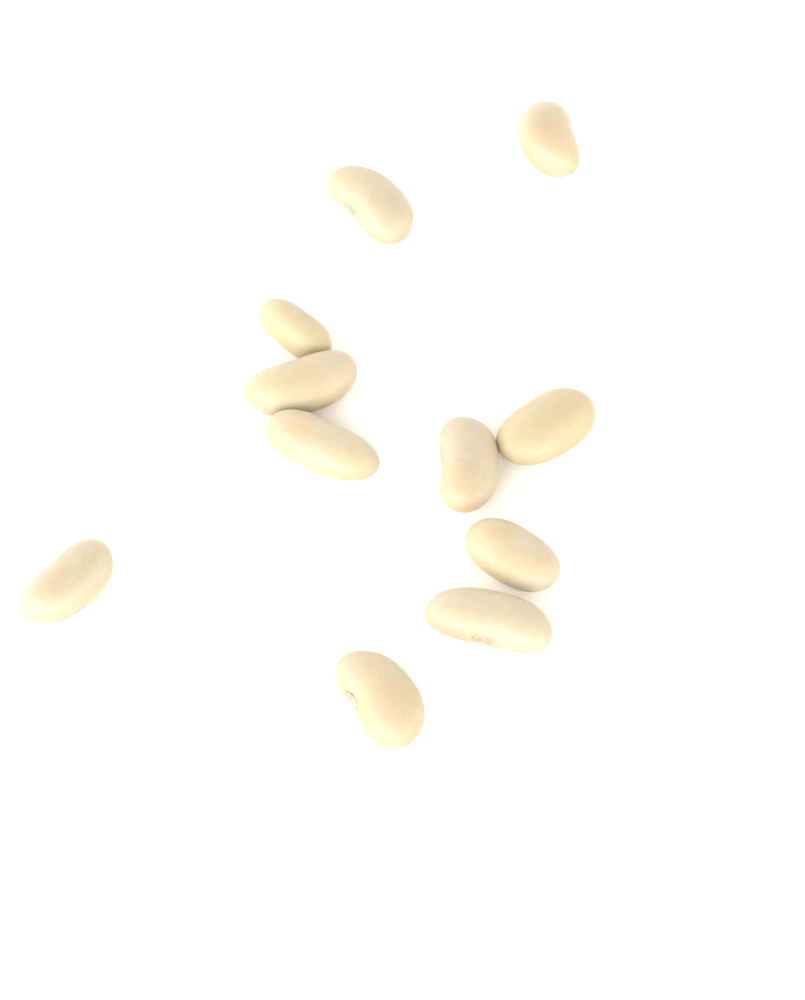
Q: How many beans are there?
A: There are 11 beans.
